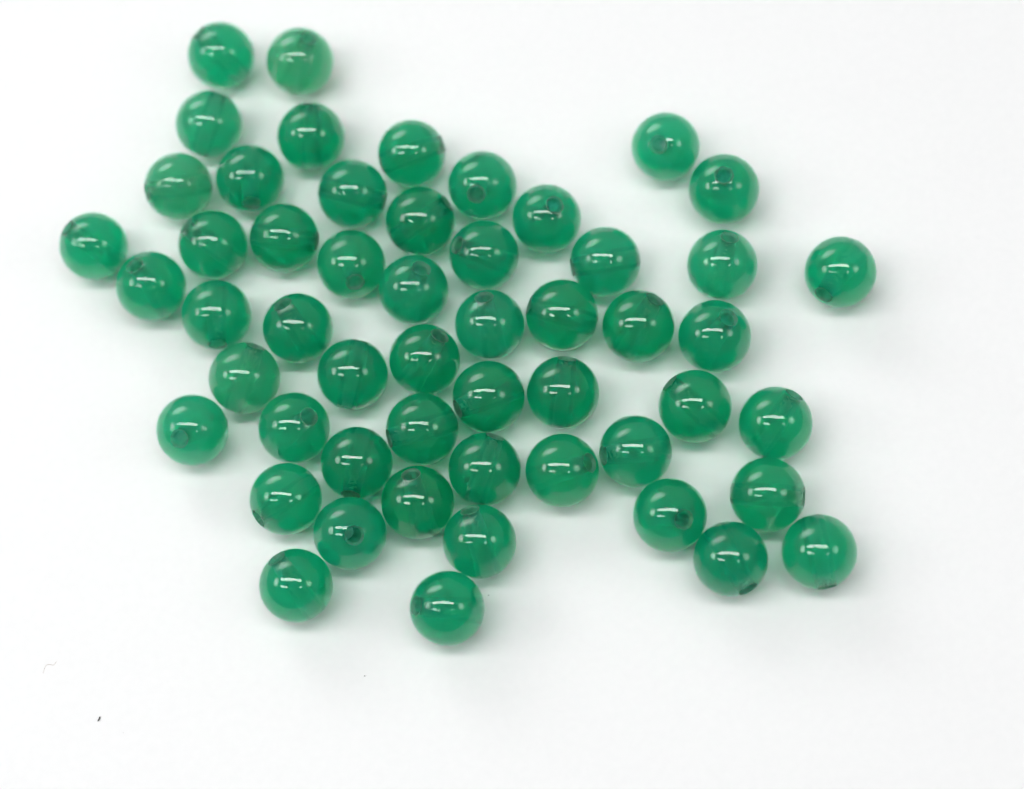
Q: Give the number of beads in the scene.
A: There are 53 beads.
